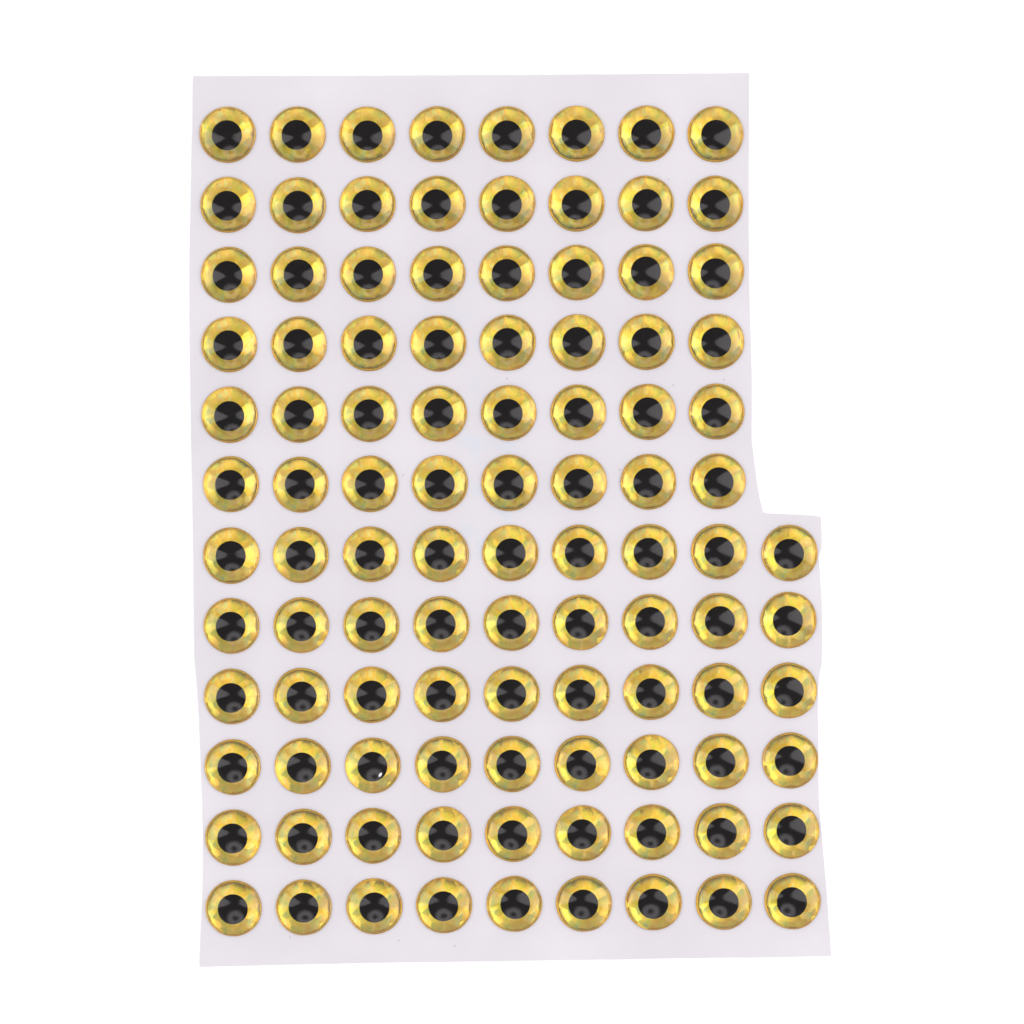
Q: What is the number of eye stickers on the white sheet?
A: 102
